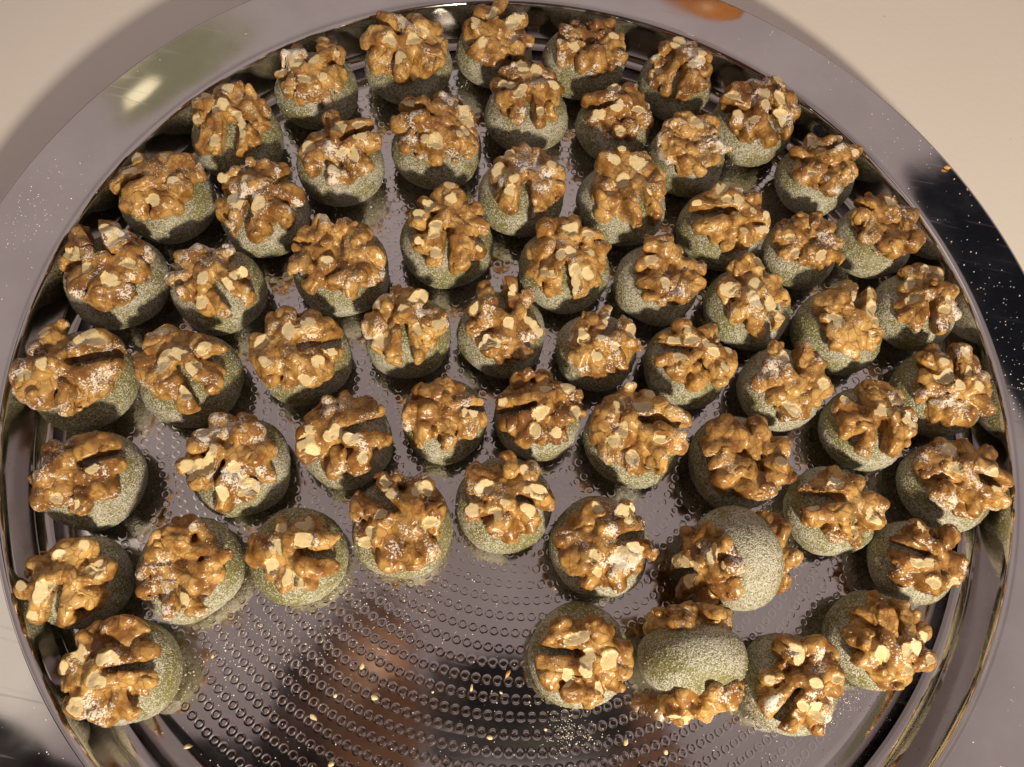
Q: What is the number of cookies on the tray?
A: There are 61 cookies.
